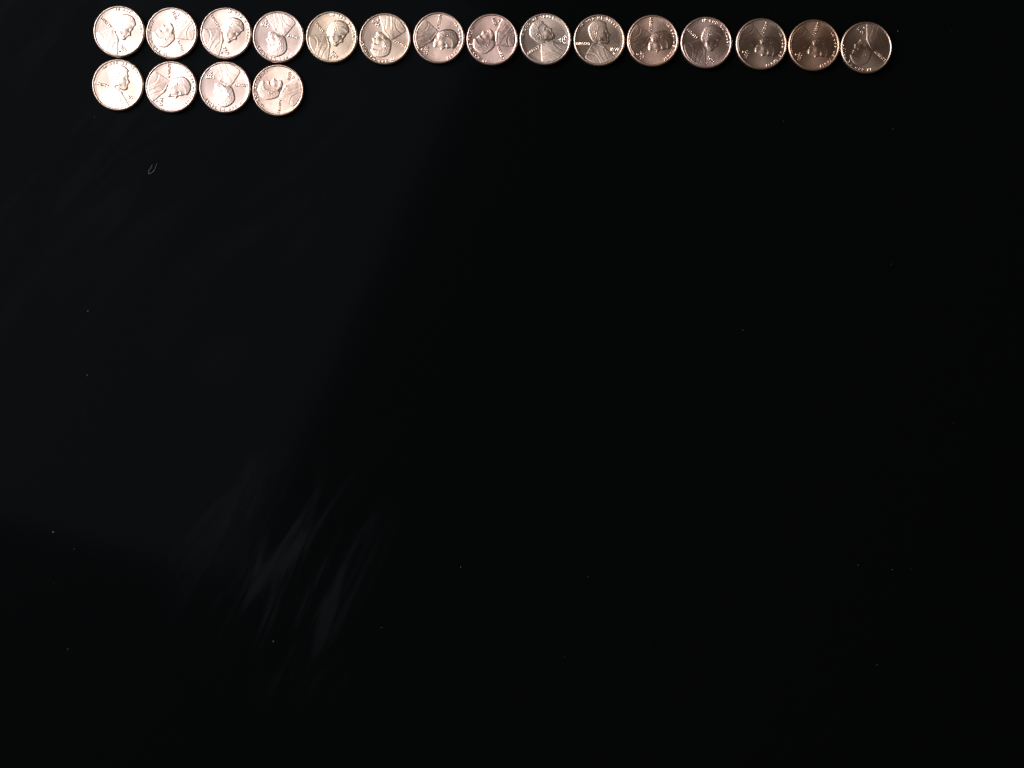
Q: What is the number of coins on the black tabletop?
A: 19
